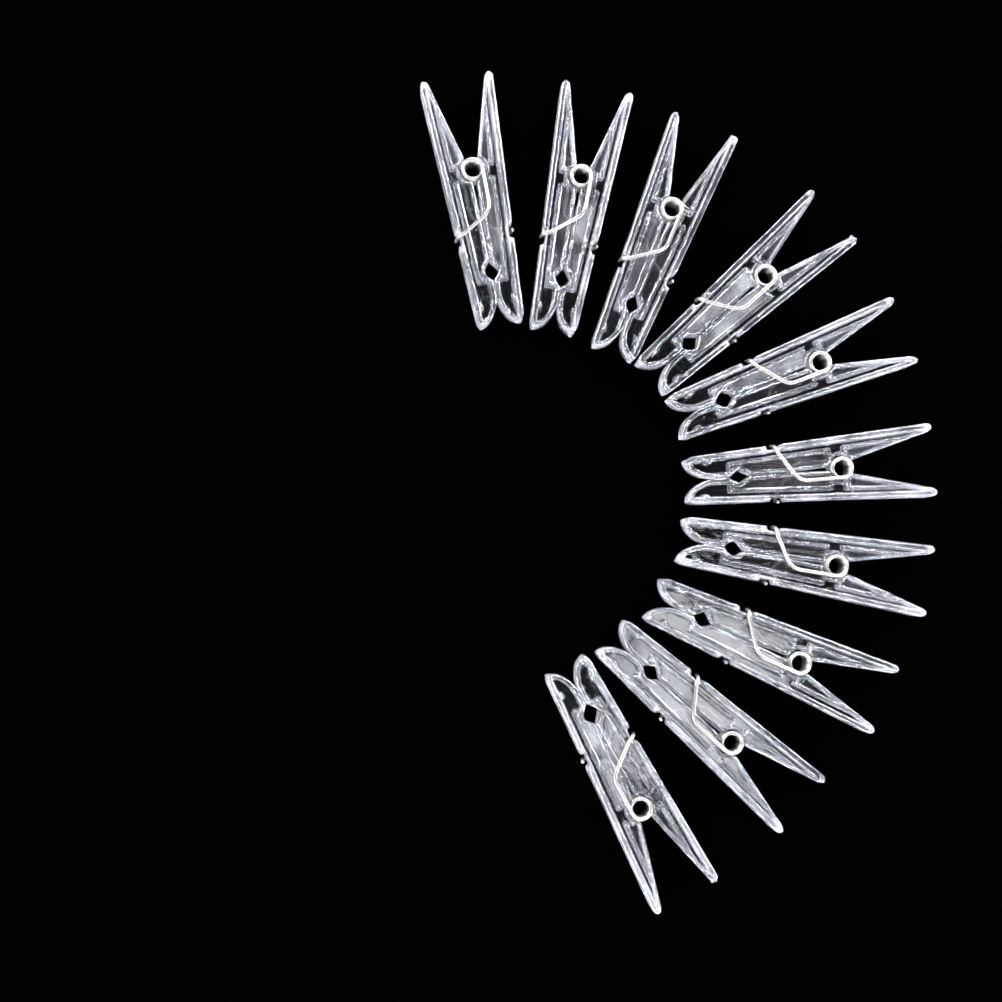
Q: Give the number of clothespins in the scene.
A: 10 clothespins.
